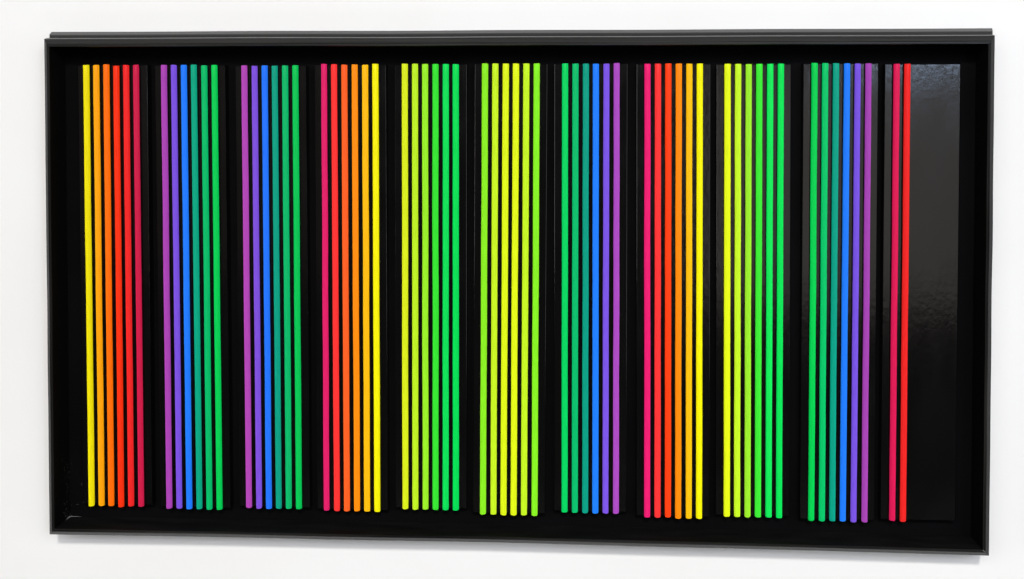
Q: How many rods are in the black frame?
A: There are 62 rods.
